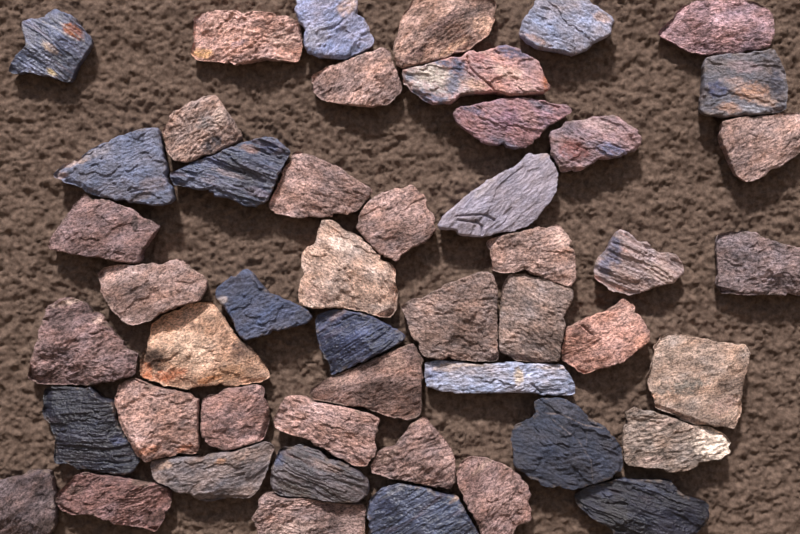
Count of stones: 49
